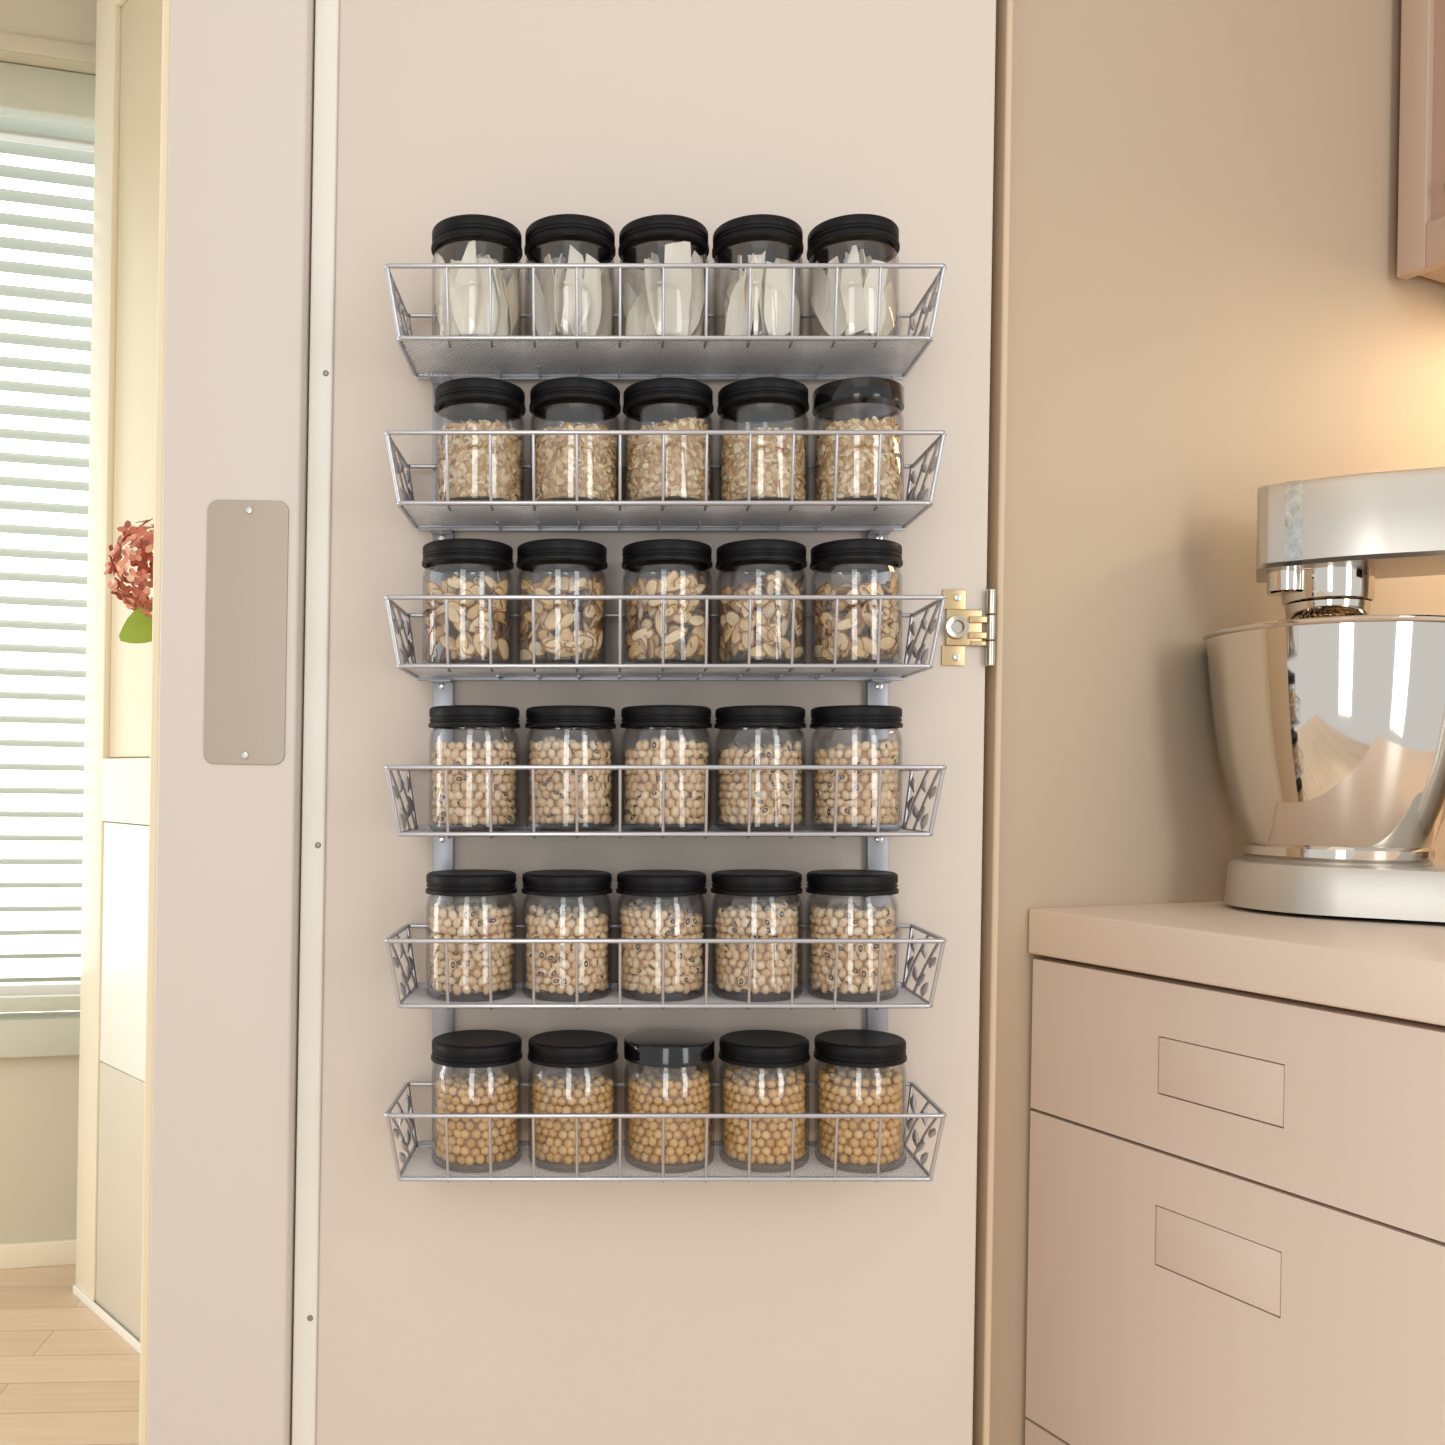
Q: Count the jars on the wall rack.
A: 30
